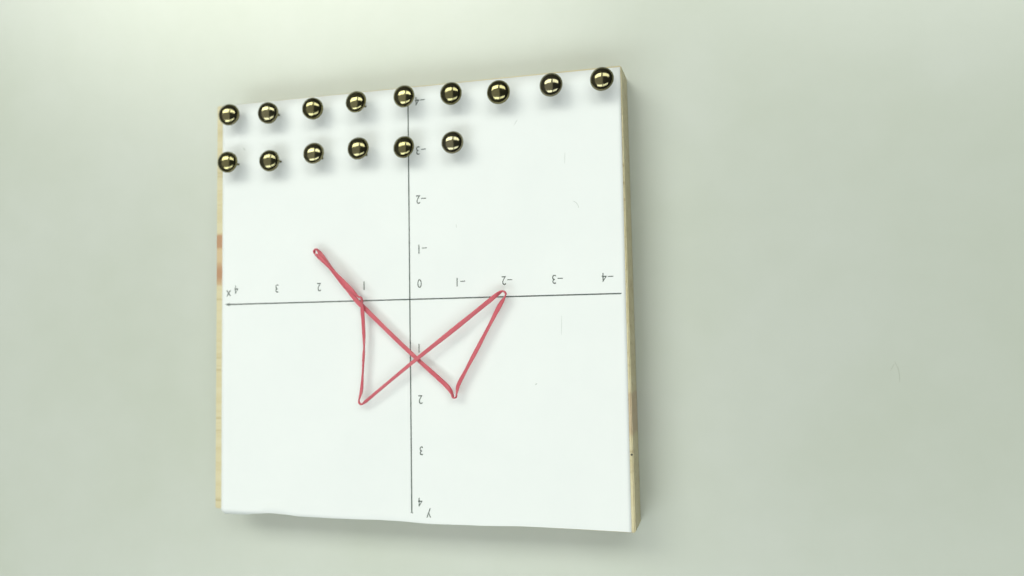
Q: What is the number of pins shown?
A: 15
